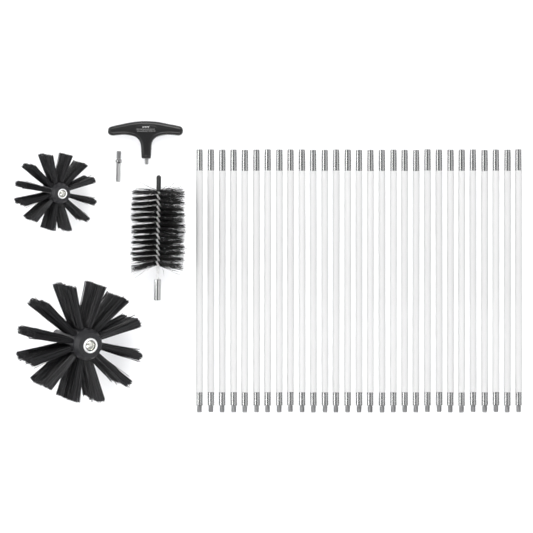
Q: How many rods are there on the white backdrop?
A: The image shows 29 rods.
